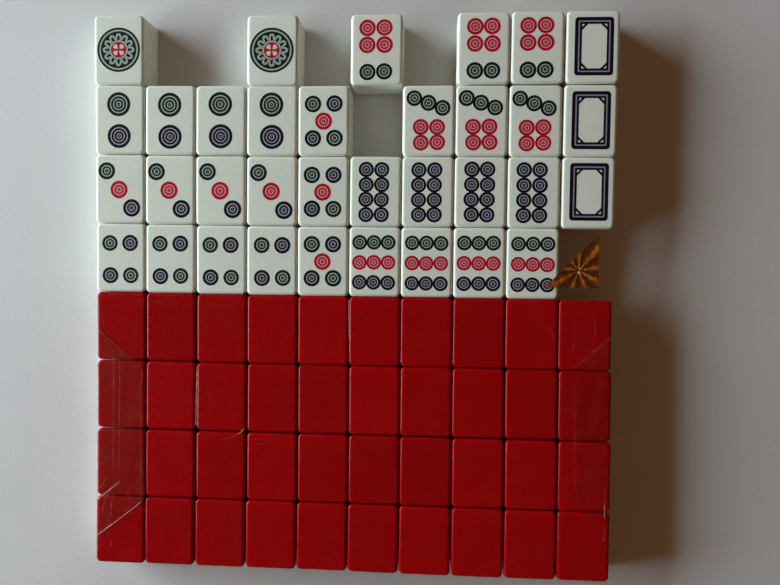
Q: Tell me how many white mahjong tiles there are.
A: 34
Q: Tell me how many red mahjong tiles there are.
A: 40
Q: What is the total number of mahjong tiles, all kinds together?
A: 74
